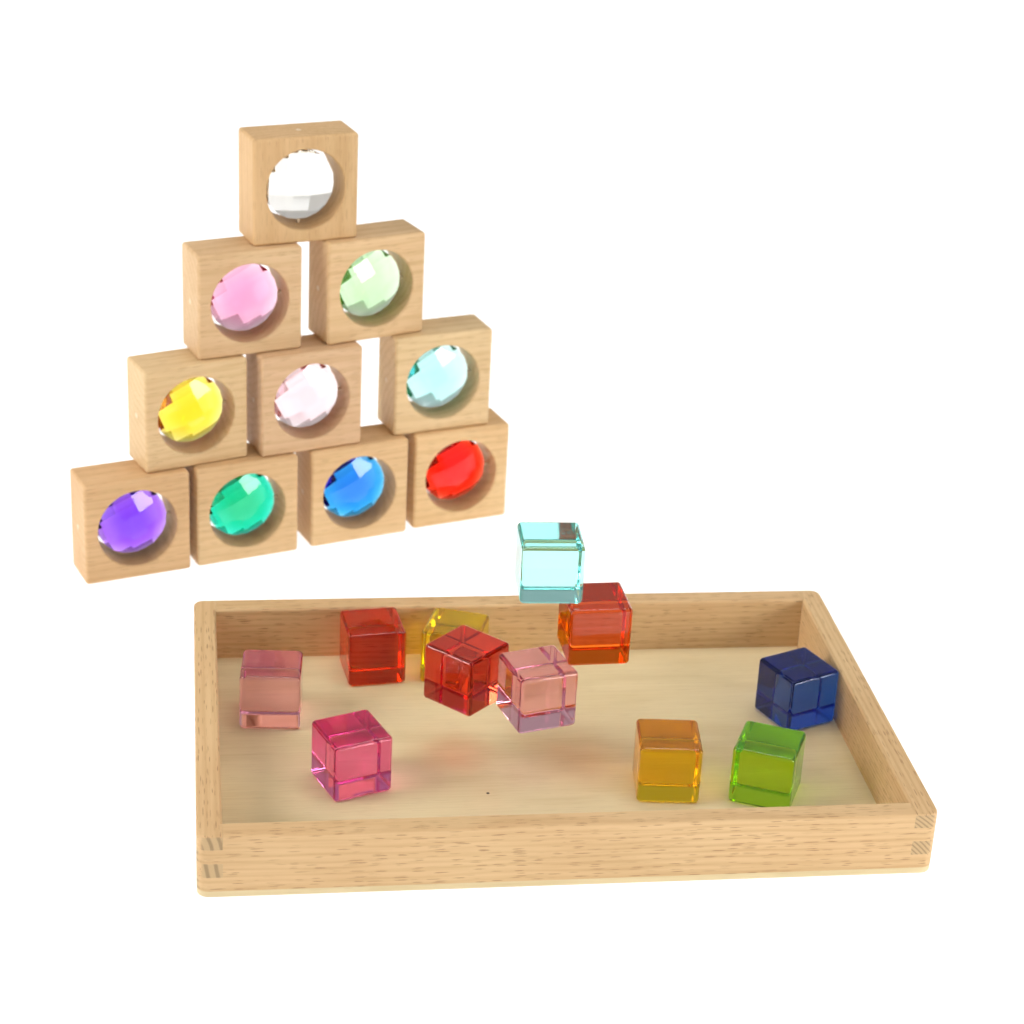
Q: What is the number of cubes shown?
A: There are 11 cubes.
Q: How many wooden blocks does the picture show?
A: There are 10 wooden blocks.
